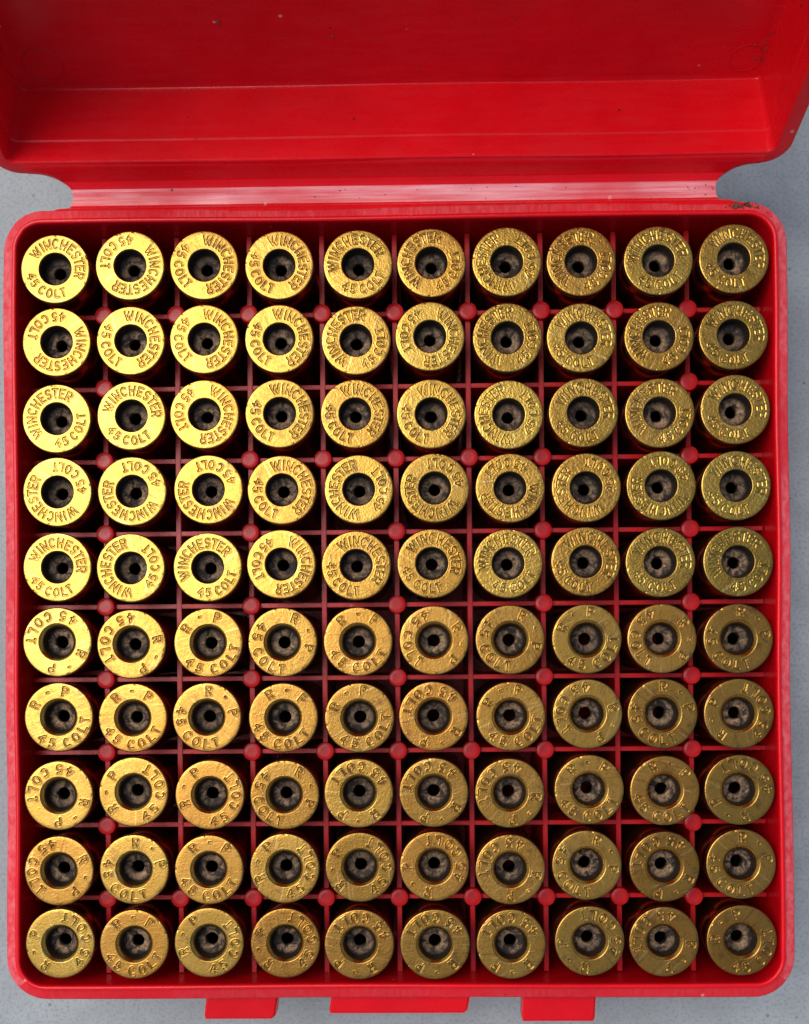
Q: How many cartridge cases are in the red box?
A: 100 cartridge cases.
